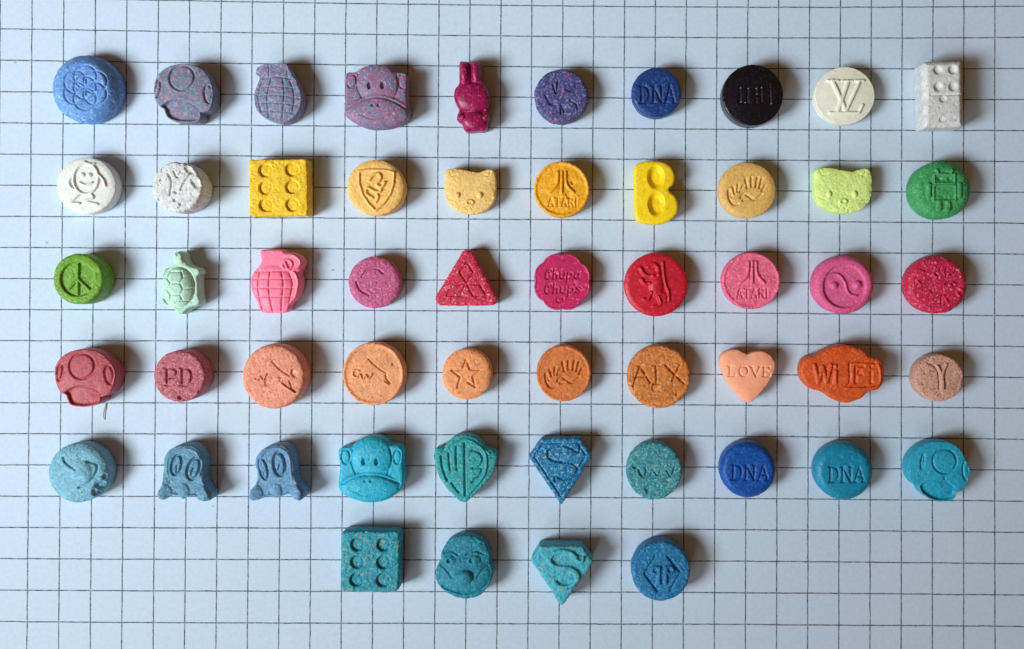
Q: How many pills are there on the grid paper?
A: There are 54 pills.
